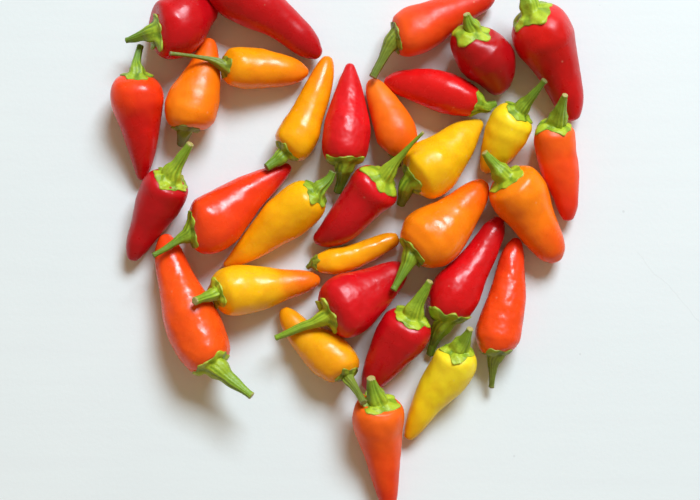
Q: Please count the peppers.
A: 31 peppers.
